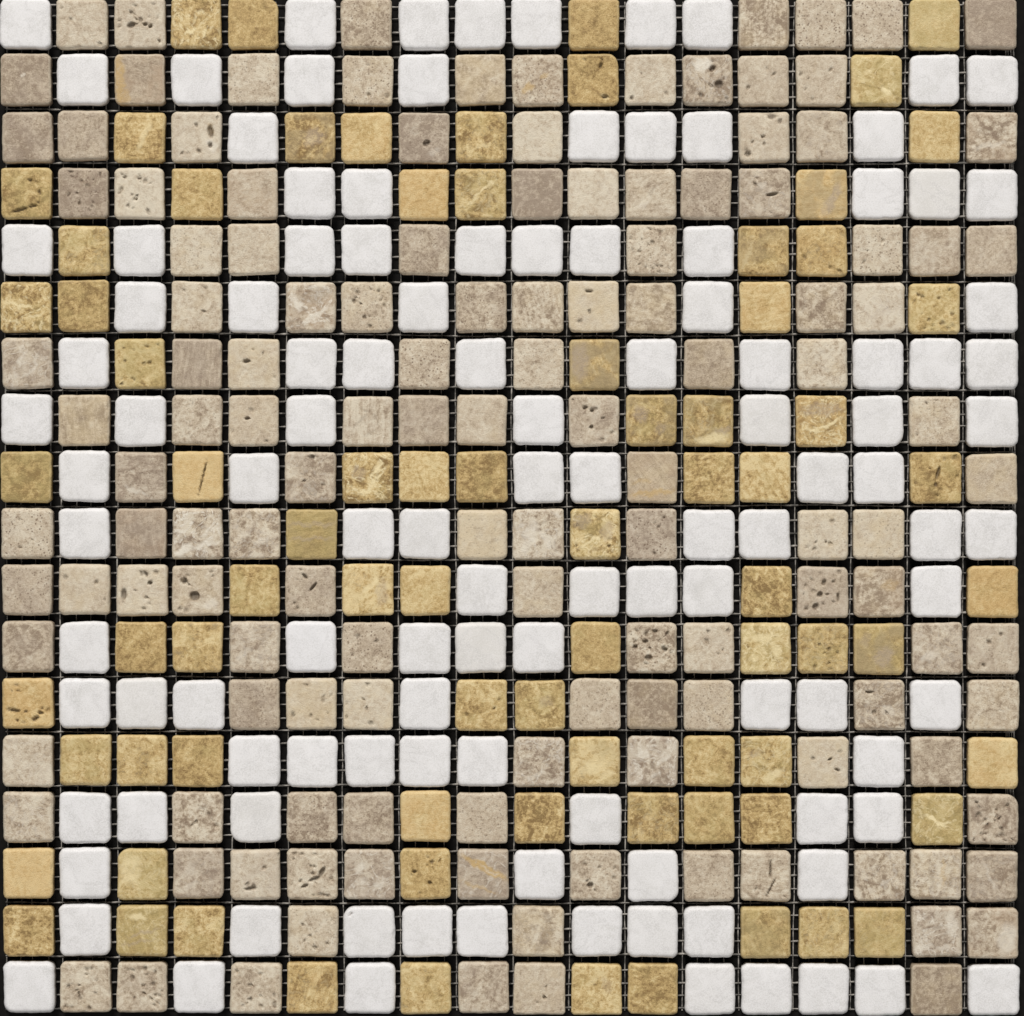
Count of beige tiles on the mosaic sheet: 132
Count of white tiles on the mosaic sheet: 114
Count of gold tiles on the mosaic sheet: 78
